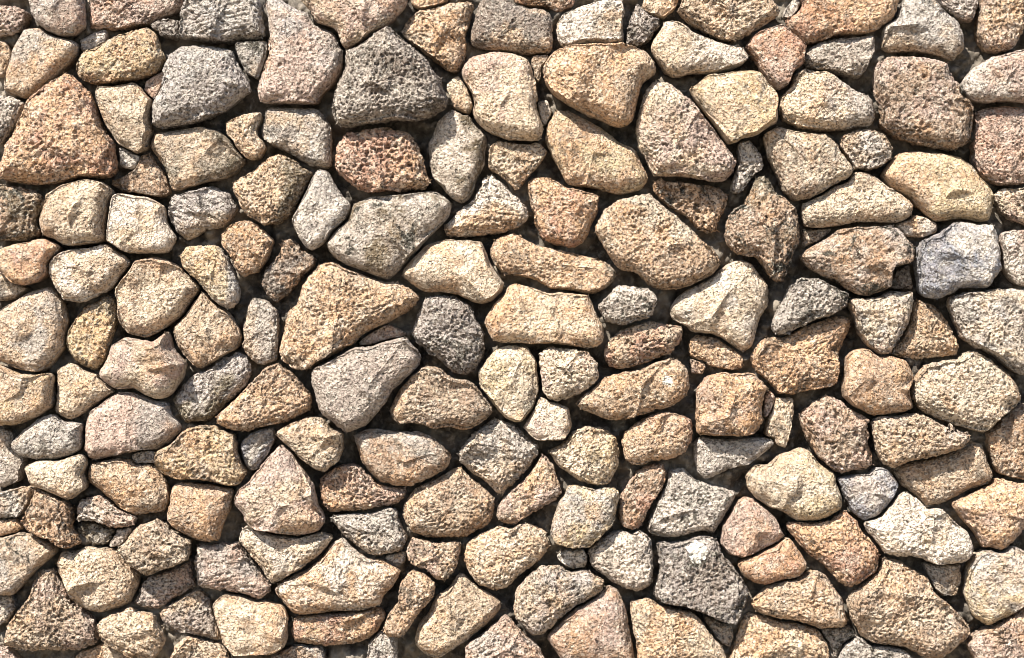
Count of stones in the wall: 200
